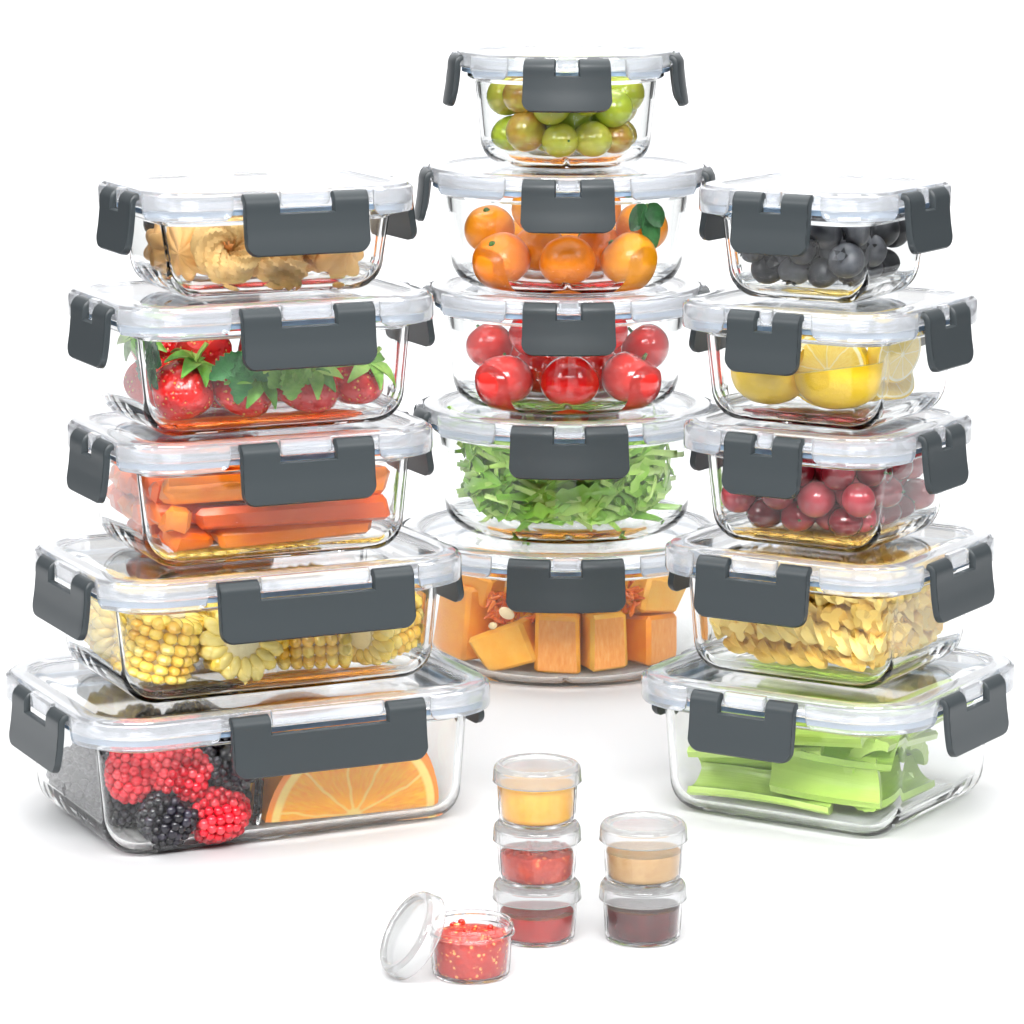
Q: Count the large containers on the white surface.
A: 15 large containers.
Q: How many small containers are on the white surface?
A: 6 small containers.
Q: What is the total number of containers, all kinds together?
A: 21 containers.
